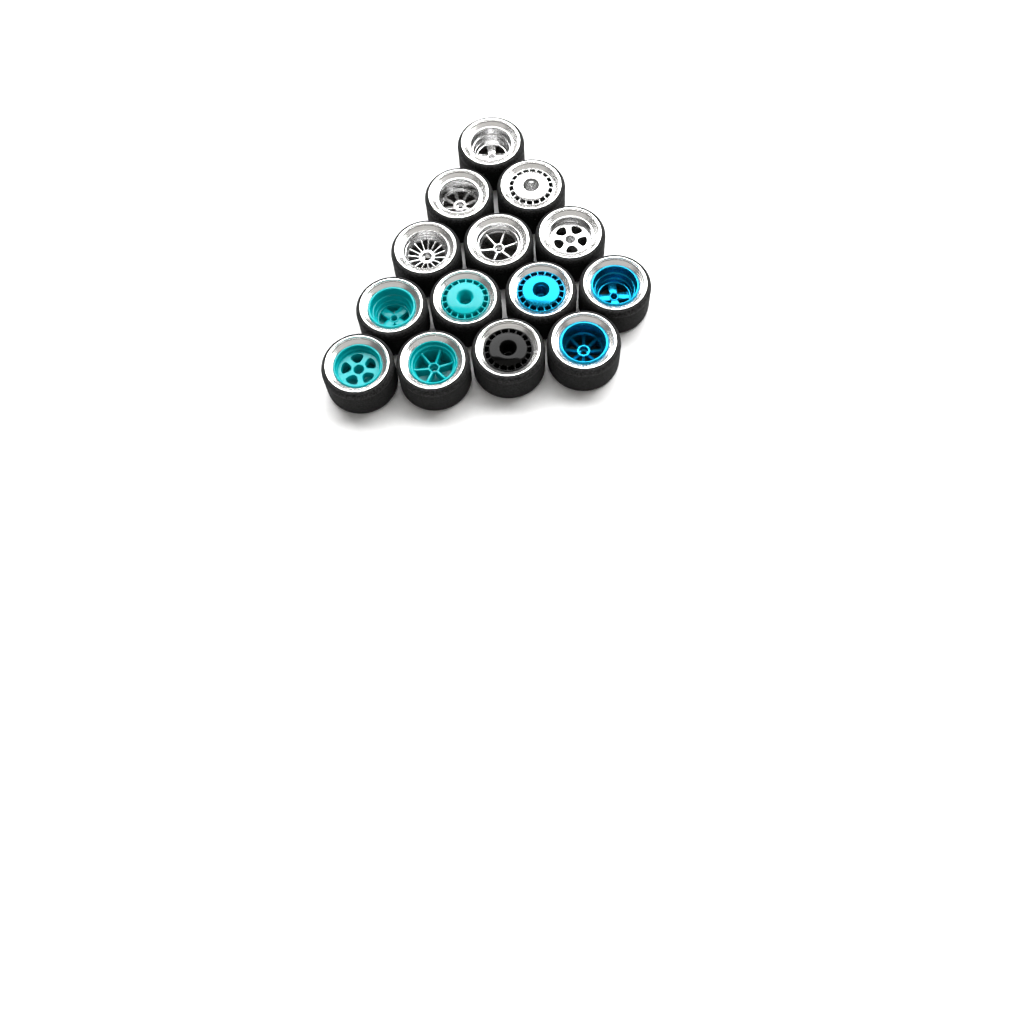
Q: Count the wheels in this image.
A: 14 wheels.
